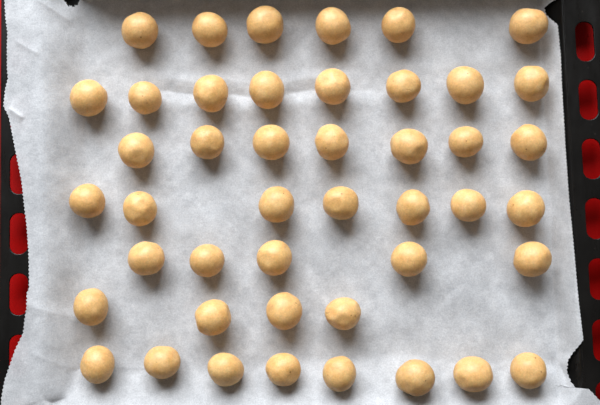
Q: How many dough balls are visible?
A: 45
